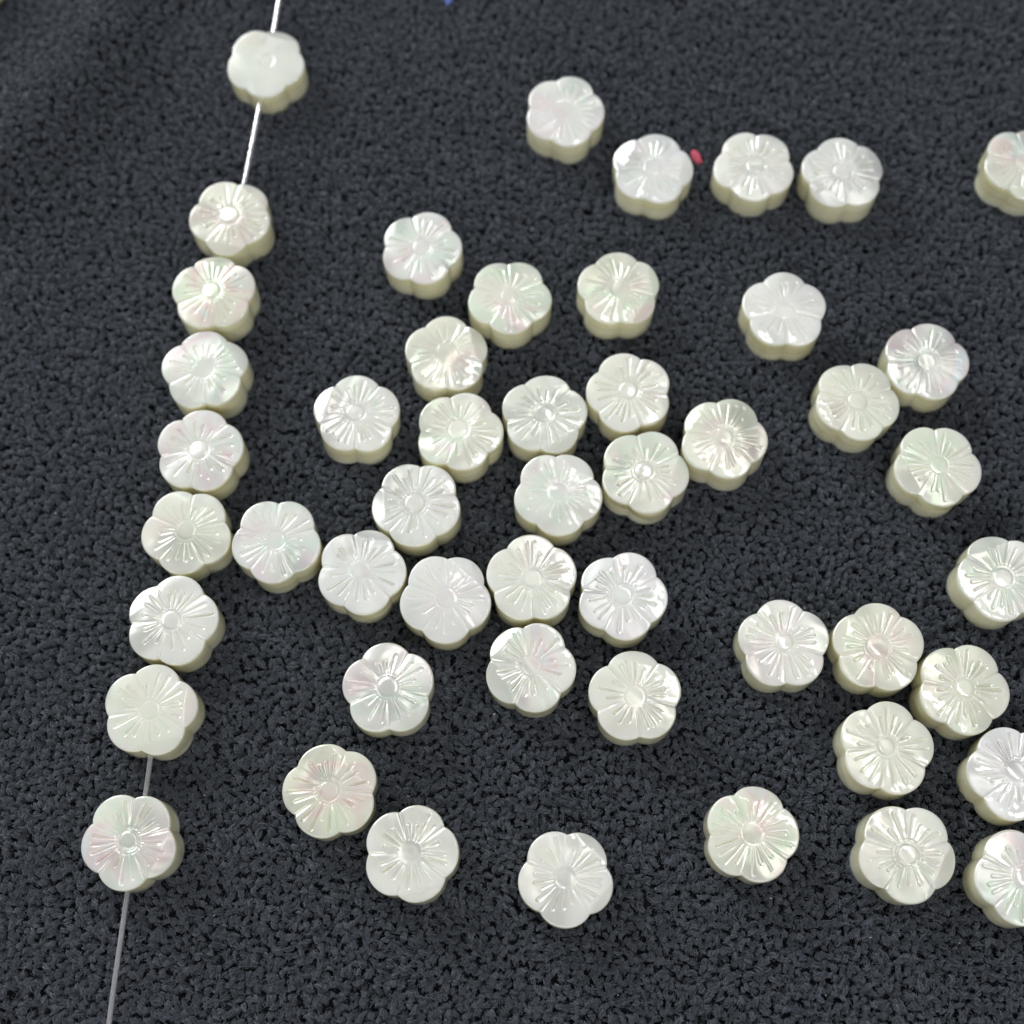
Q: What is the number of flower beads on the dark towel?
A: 50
